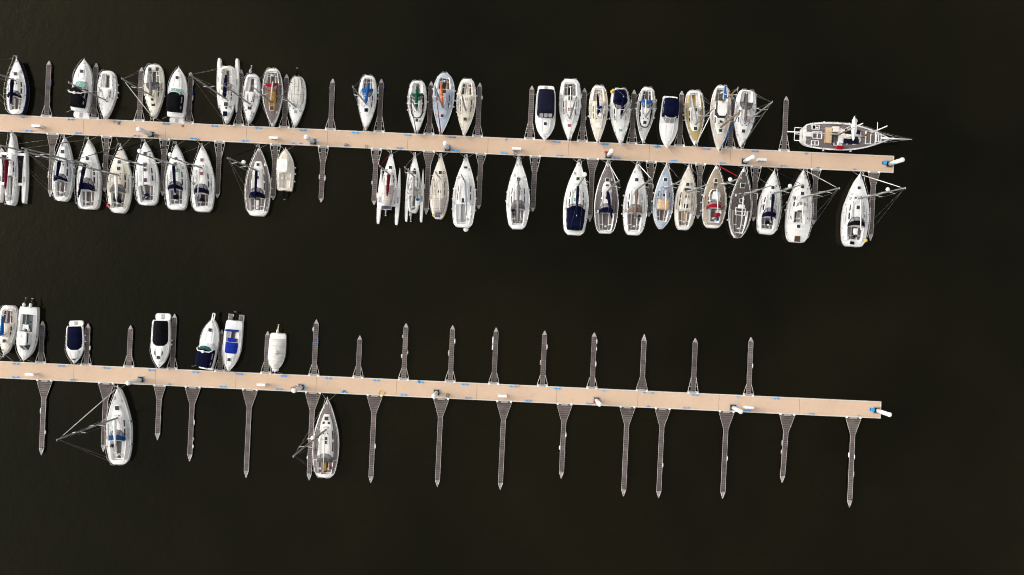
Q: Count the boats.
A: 56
